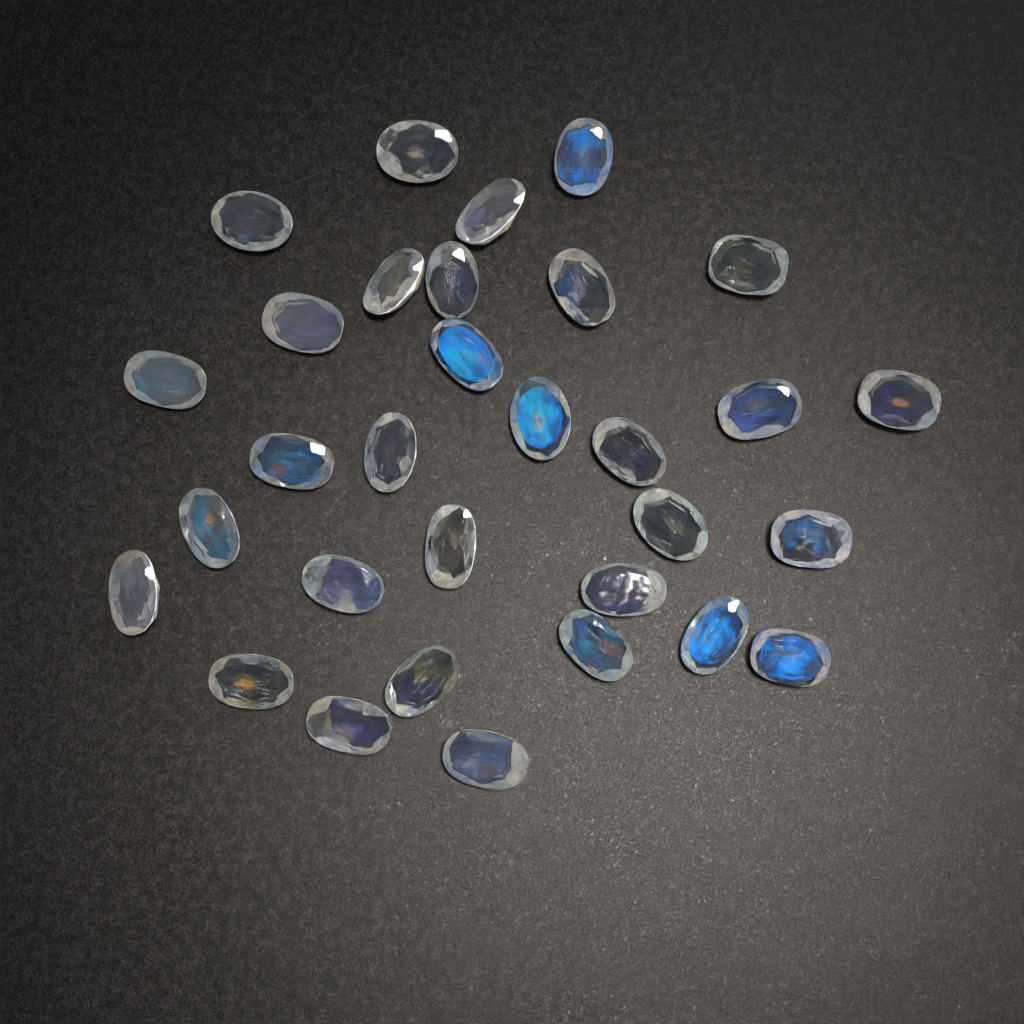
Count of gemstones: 31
